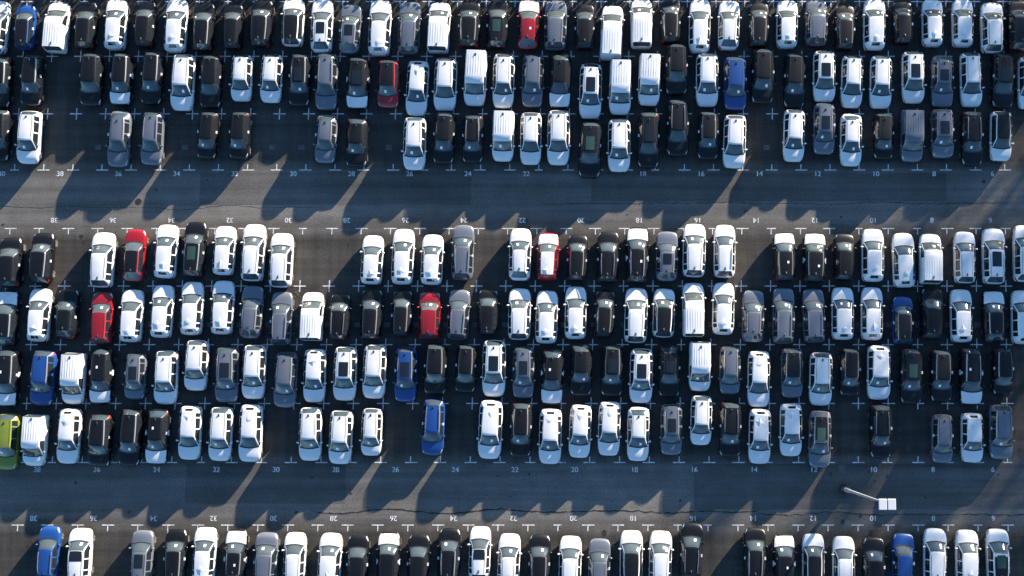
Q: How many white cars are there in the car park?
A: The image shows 122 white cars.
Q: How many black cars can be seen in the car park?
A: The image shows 86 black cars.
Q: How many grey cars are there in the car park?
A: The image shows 34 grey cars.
